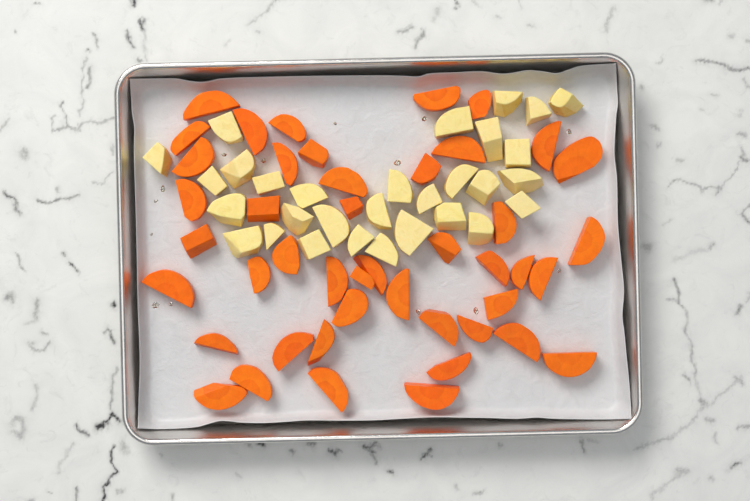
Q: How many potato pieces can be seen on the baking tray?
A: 30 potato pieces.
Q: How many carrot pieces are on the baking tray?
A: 45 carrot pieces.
